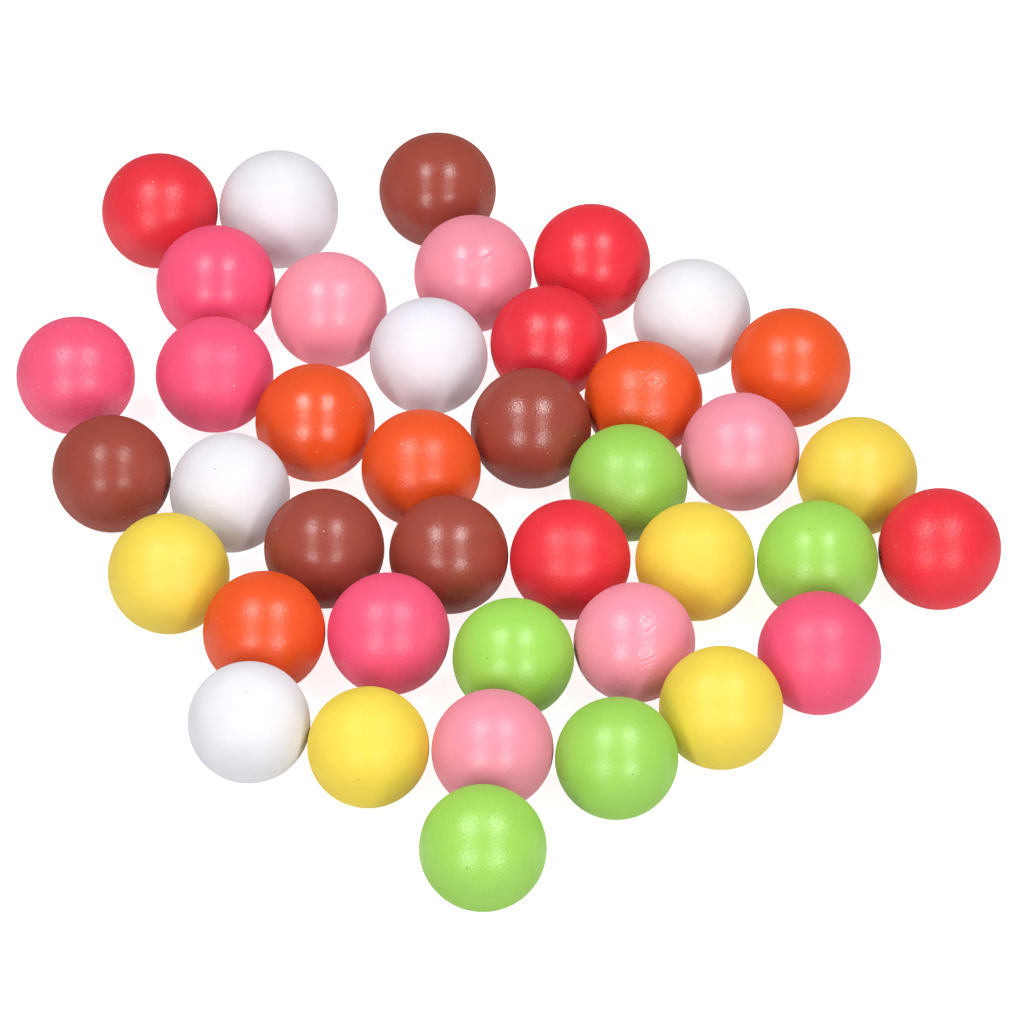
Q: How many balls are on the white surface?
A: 40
